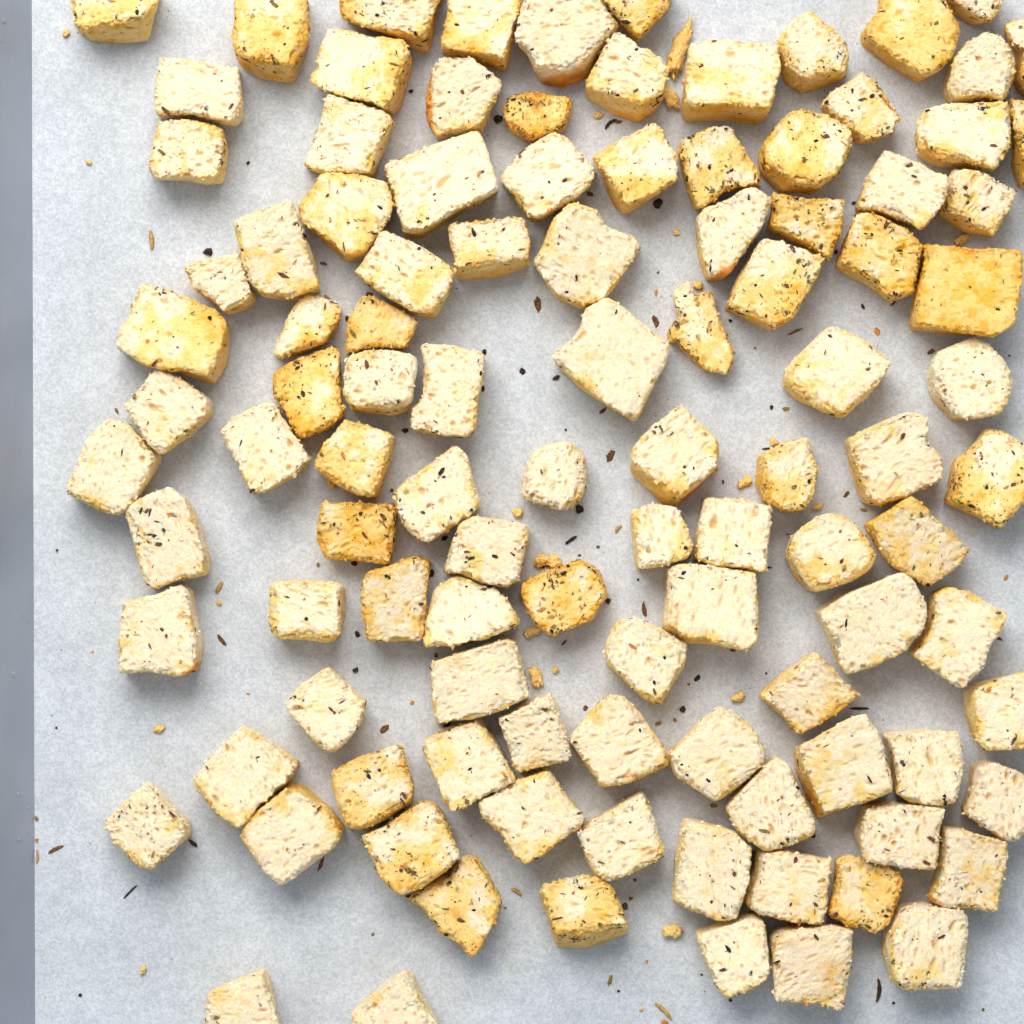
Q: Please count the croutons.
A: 107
